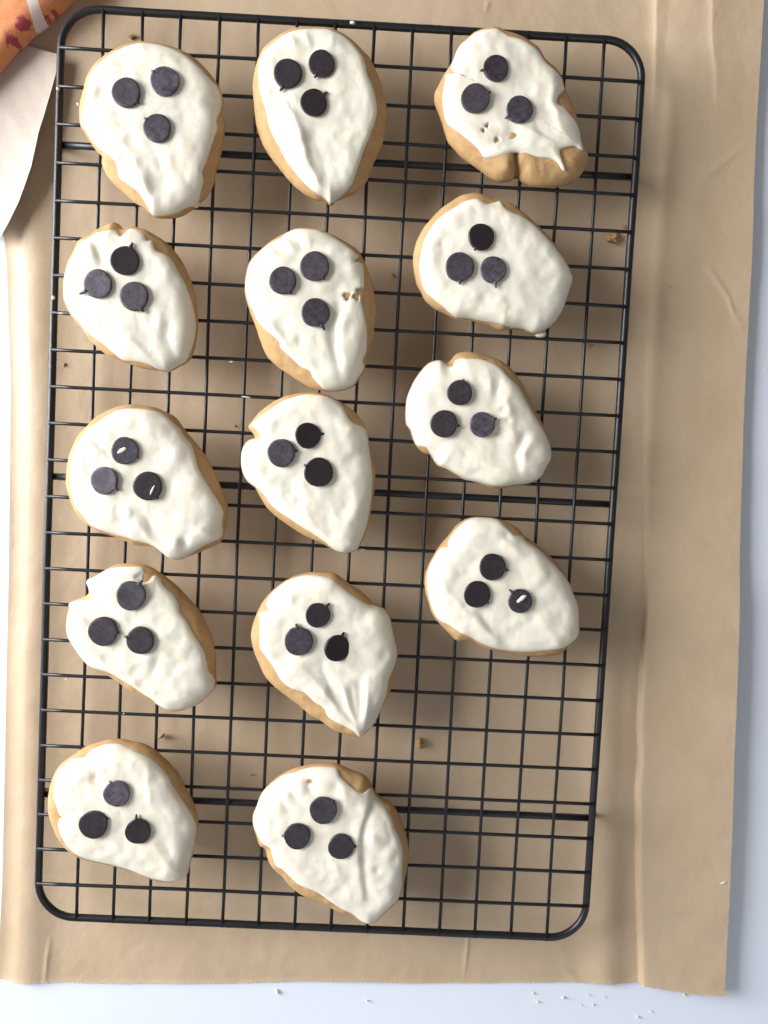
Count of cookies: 14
